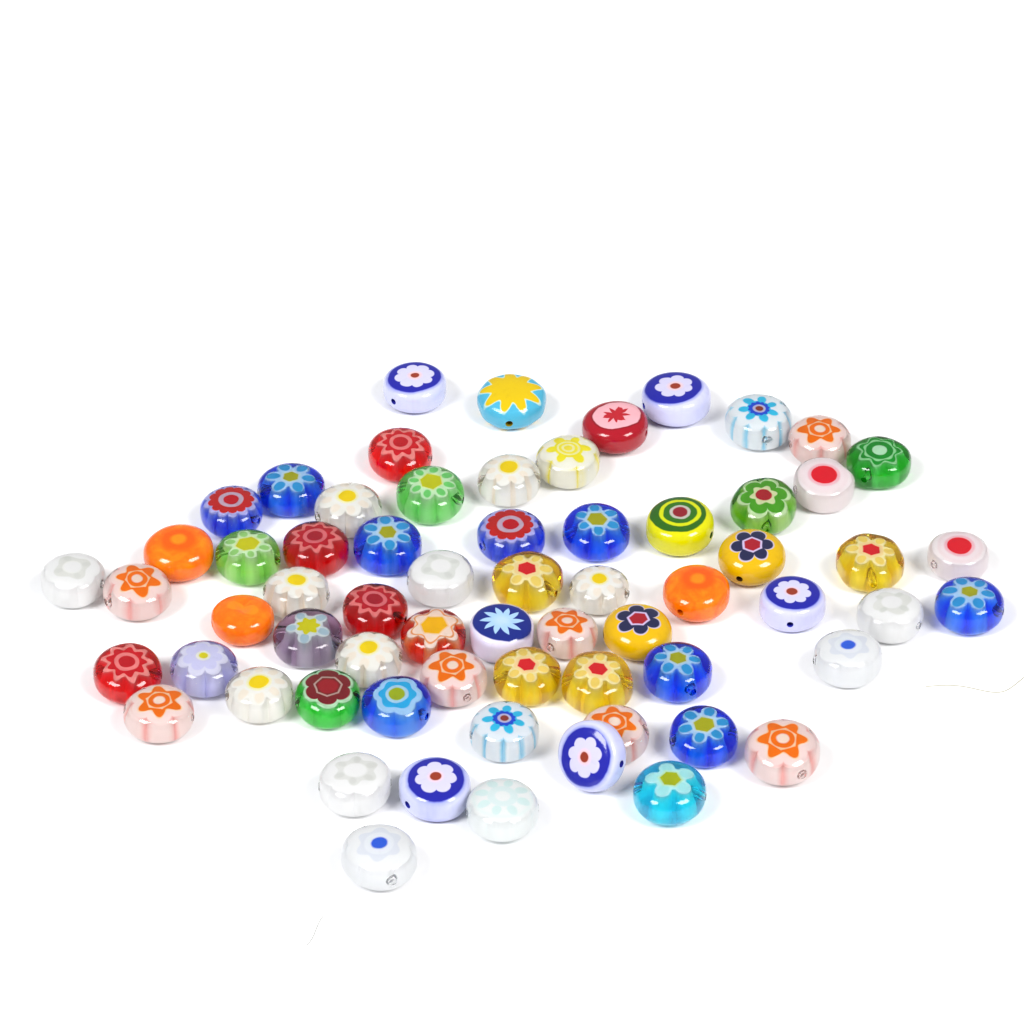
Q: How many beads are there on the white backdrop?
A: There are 65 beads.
